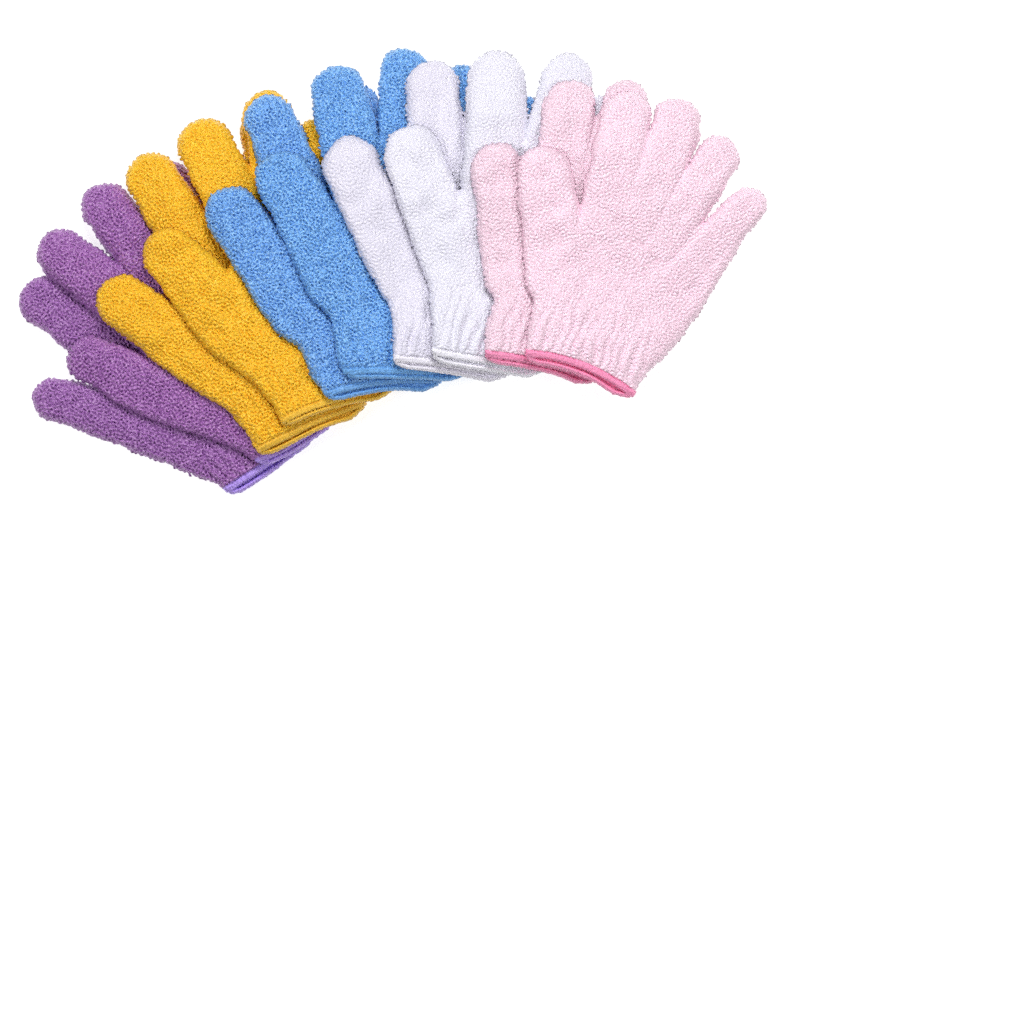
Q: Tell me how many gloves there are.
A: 10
